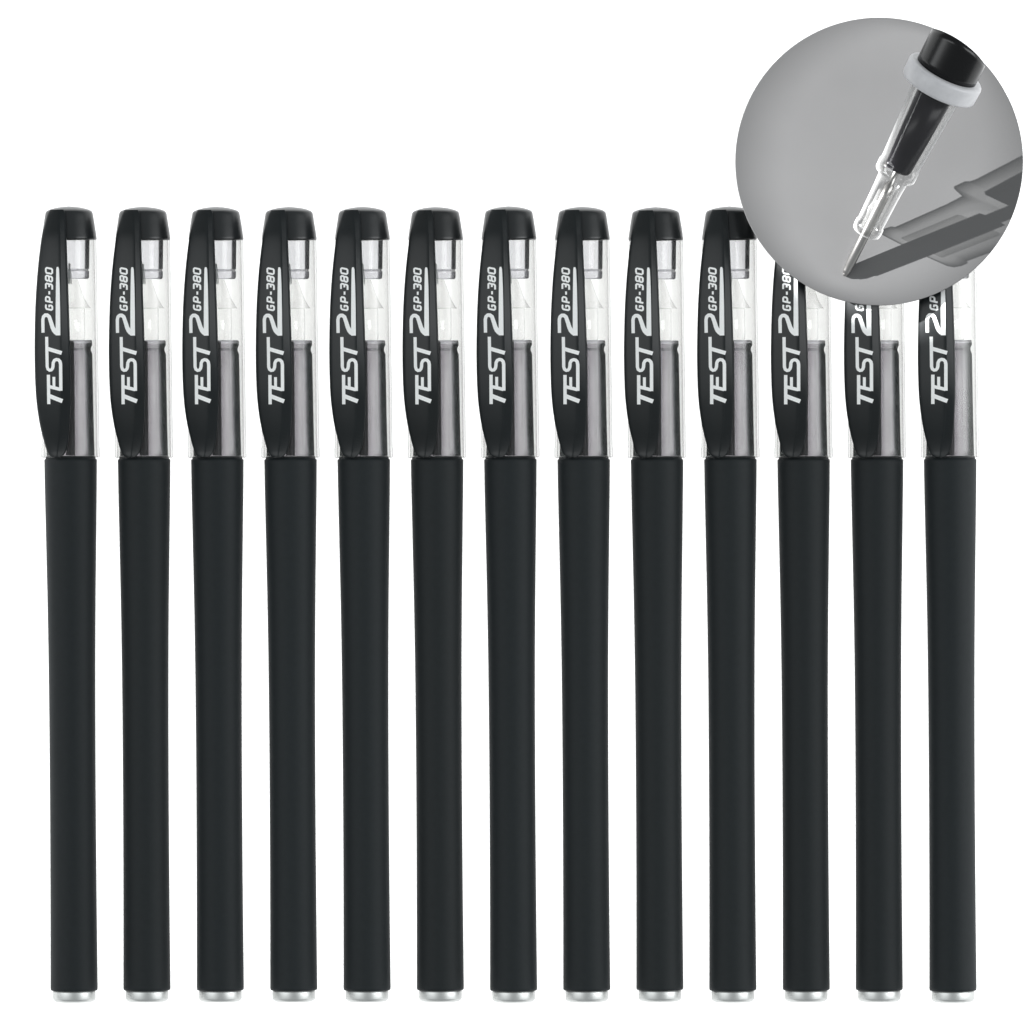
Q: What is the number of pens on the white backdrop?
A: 13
